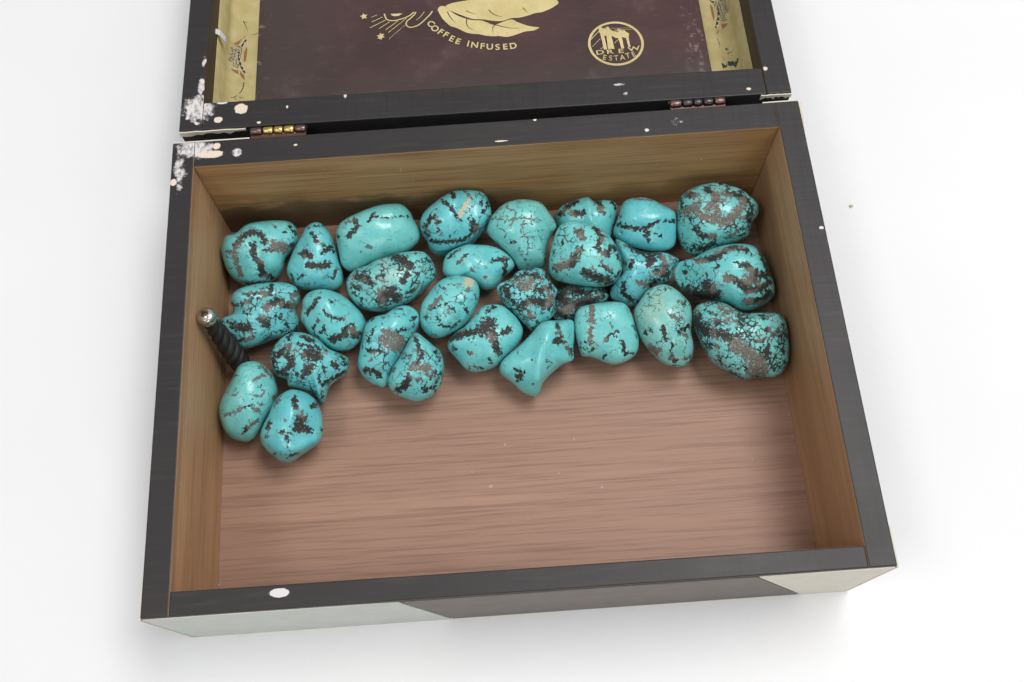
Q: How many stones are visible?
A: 28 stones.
